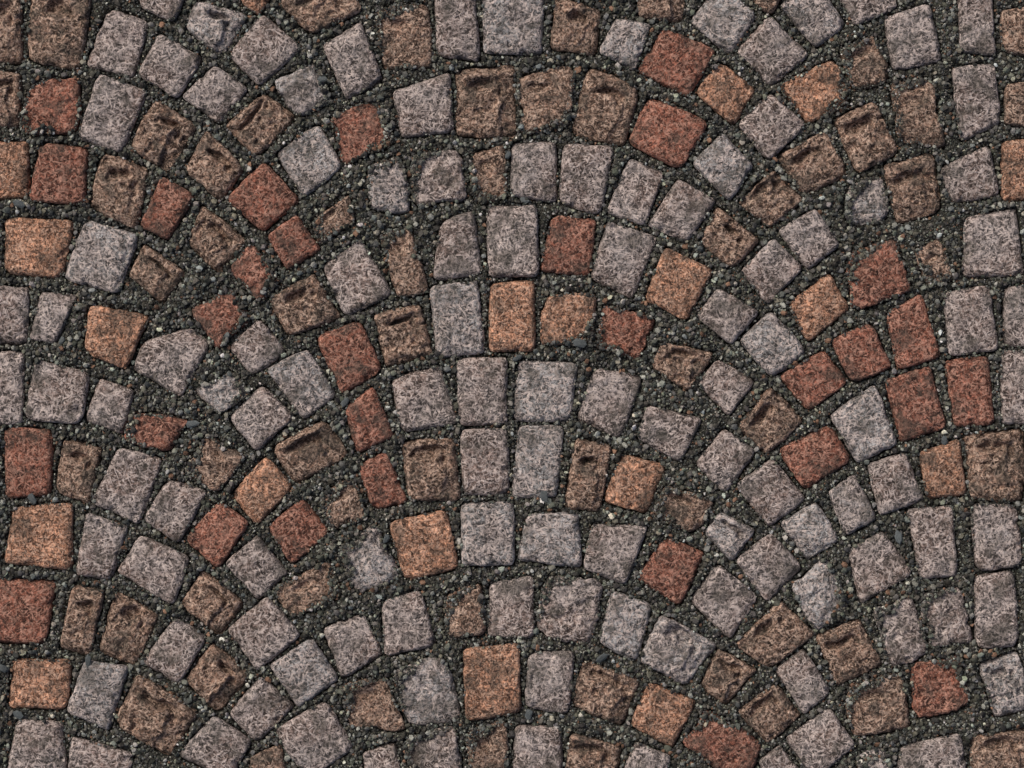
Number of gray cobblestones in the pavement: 115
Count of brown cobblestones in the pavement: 60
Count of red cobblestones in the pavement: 30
